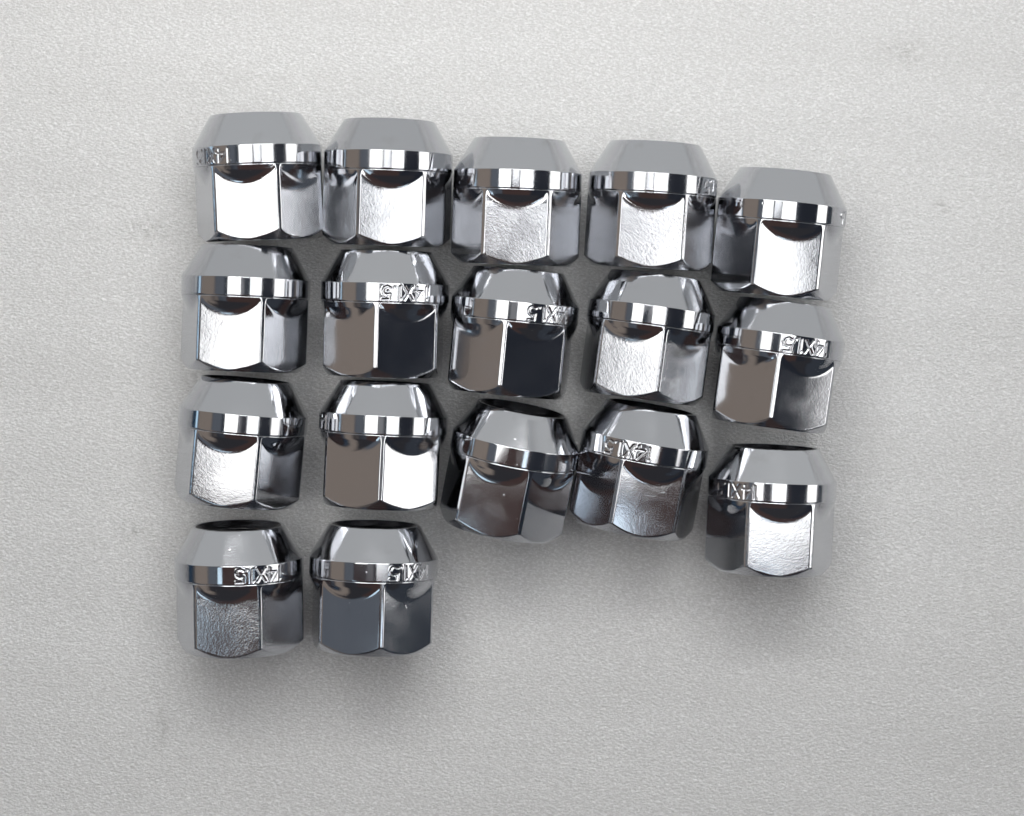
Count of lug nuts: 17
